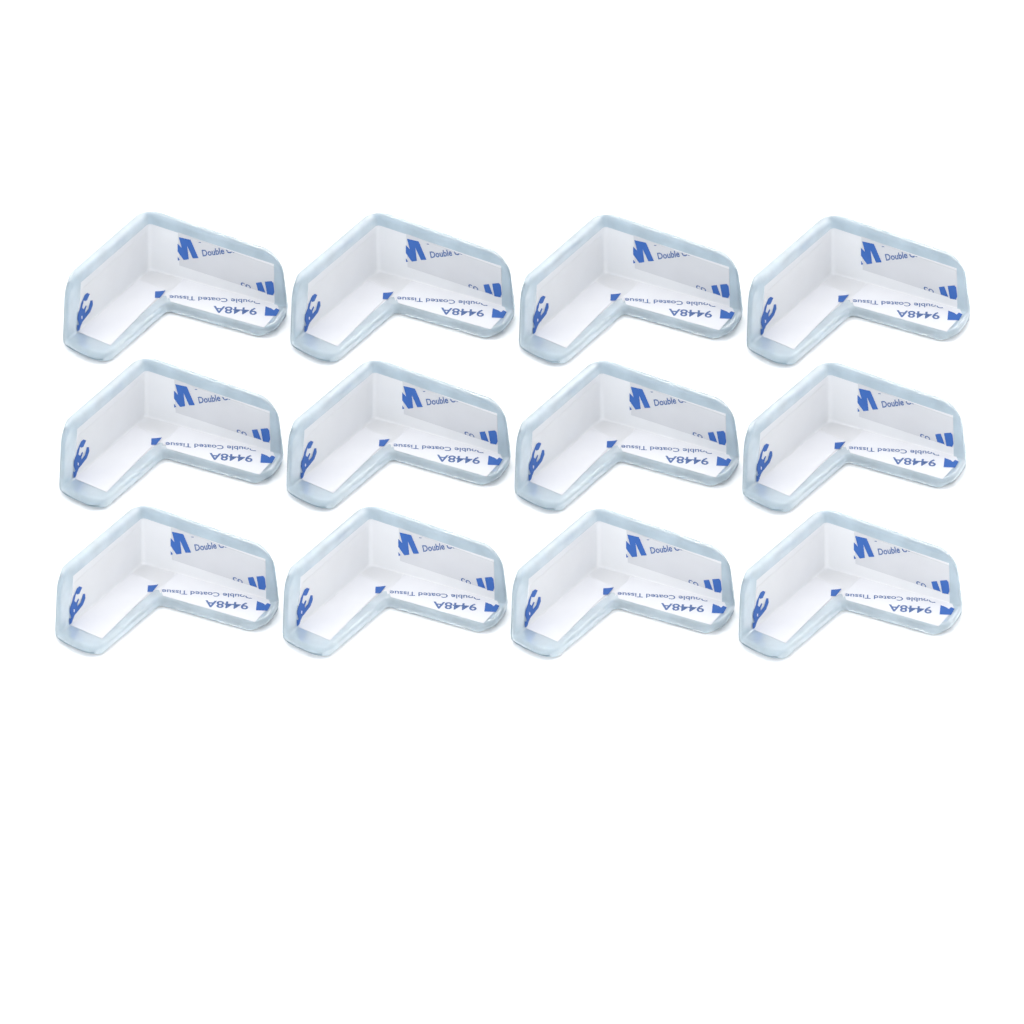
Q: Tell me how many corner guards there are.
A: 12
